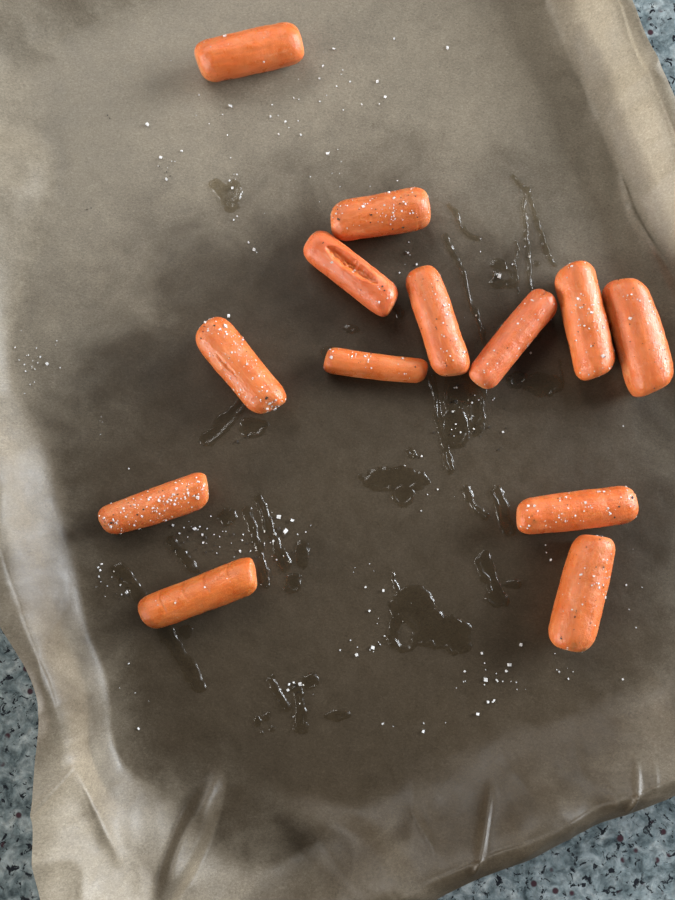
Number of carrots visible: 13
